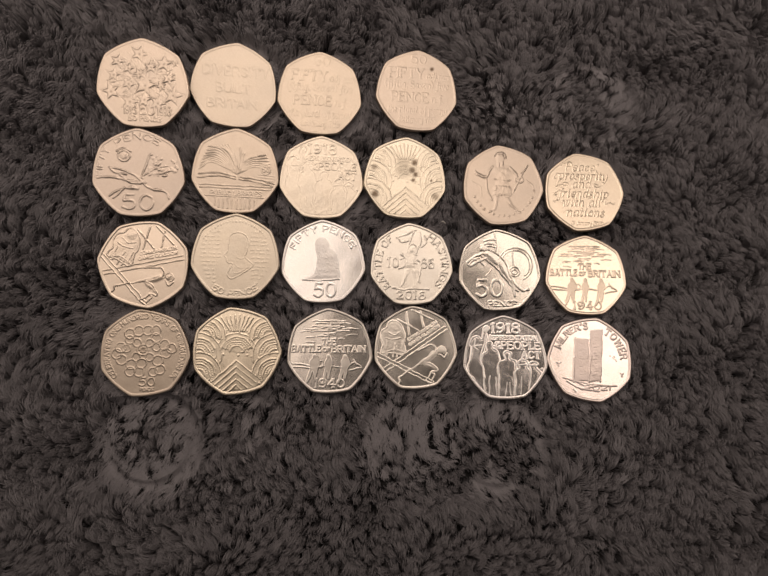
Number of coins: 22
